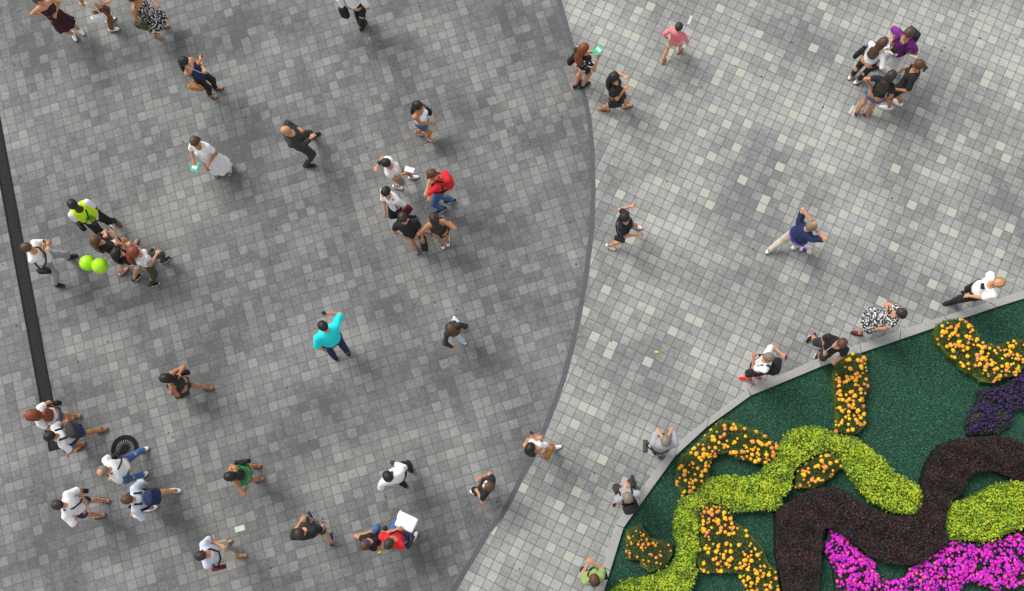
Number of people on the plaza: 50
